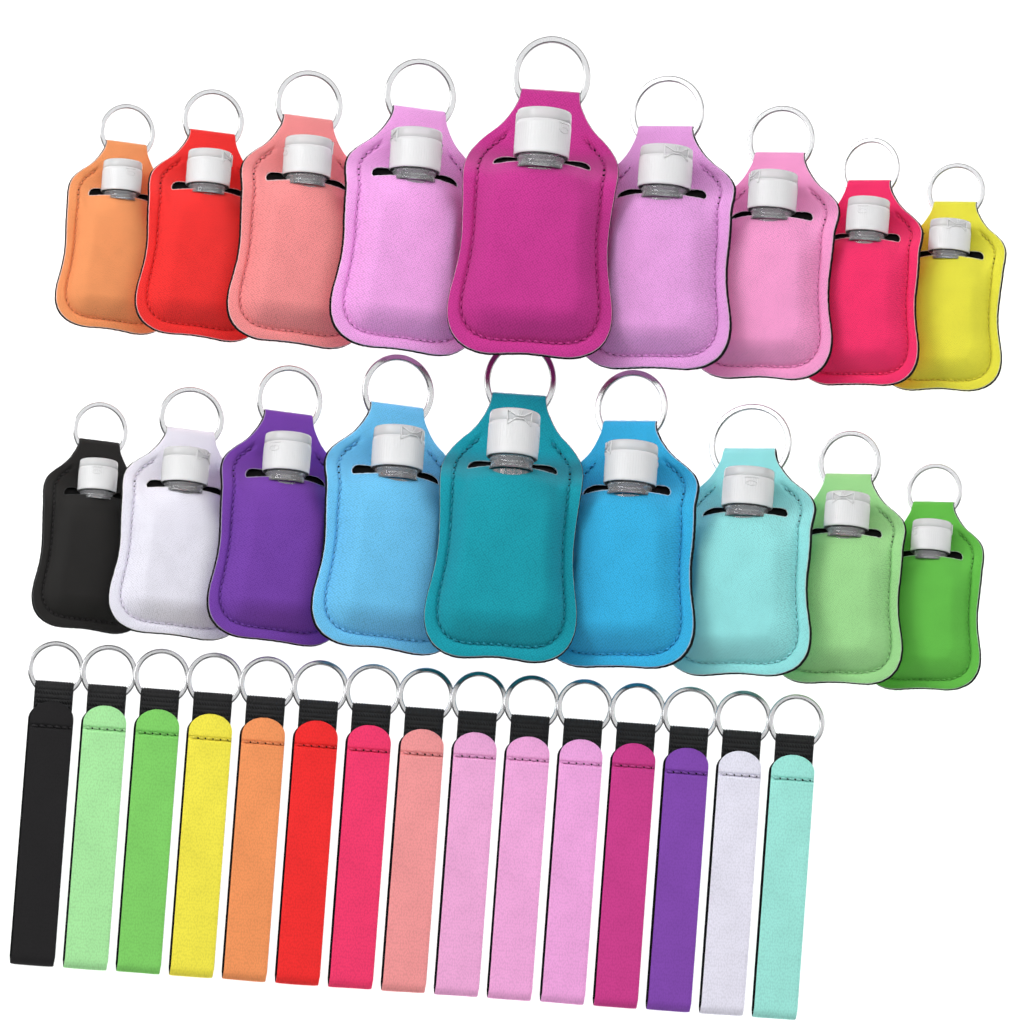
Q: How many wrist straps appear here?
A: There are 15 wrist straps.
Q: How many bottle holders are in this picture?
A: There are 18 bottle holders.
